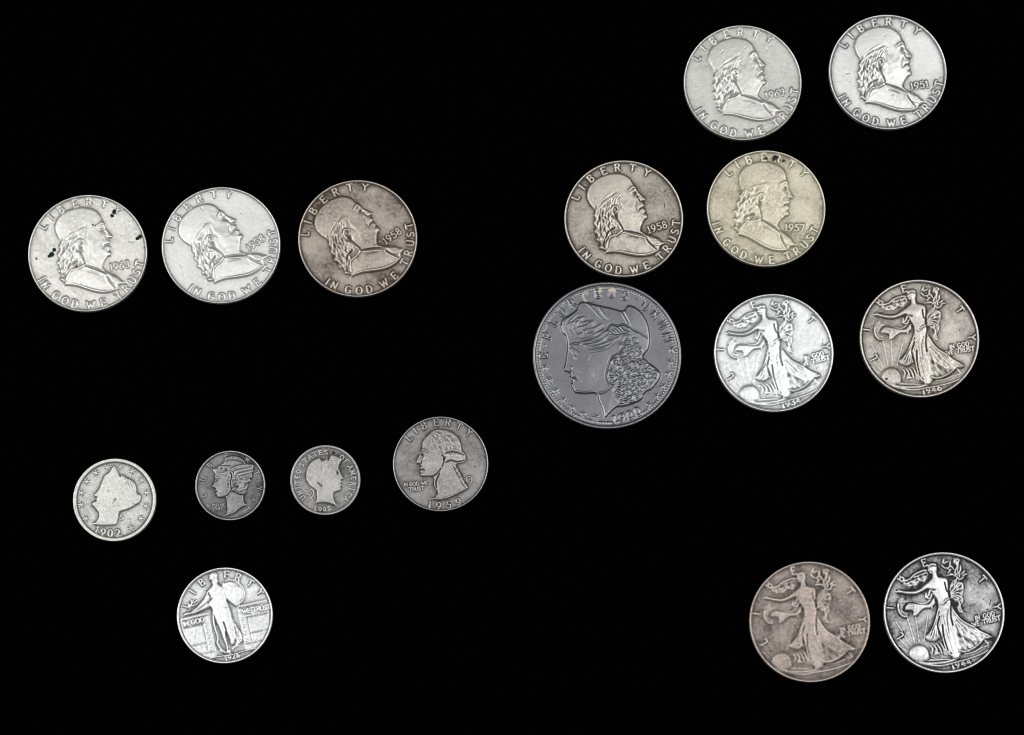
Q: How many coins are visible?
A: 17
